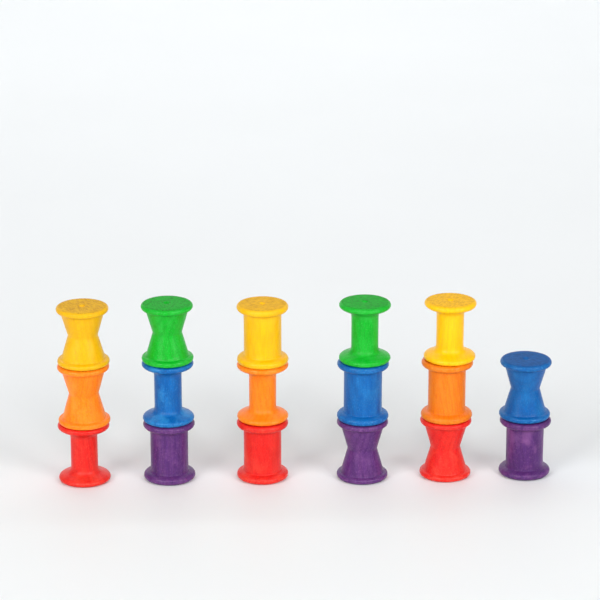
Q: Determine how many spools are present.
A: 17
